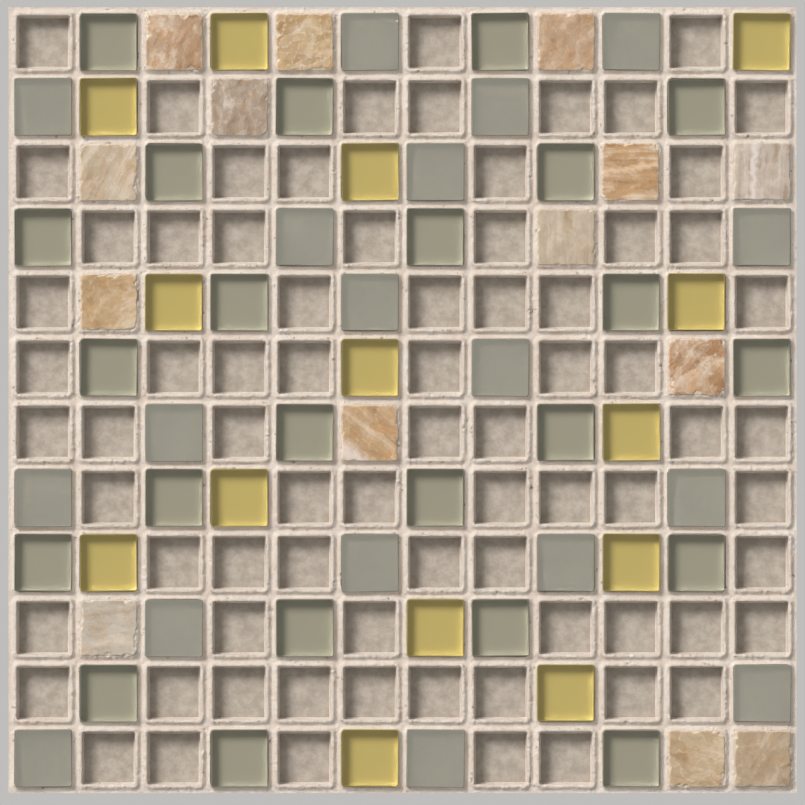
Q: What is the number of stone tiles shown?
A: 14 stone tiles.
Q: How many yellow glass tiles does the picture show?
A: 14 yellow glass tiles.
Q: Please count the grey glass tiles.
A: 41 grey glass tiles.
